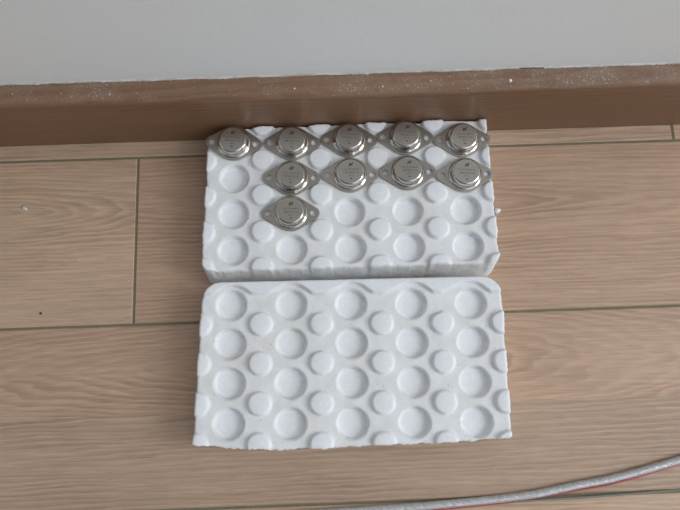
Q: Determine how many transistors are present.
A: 10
